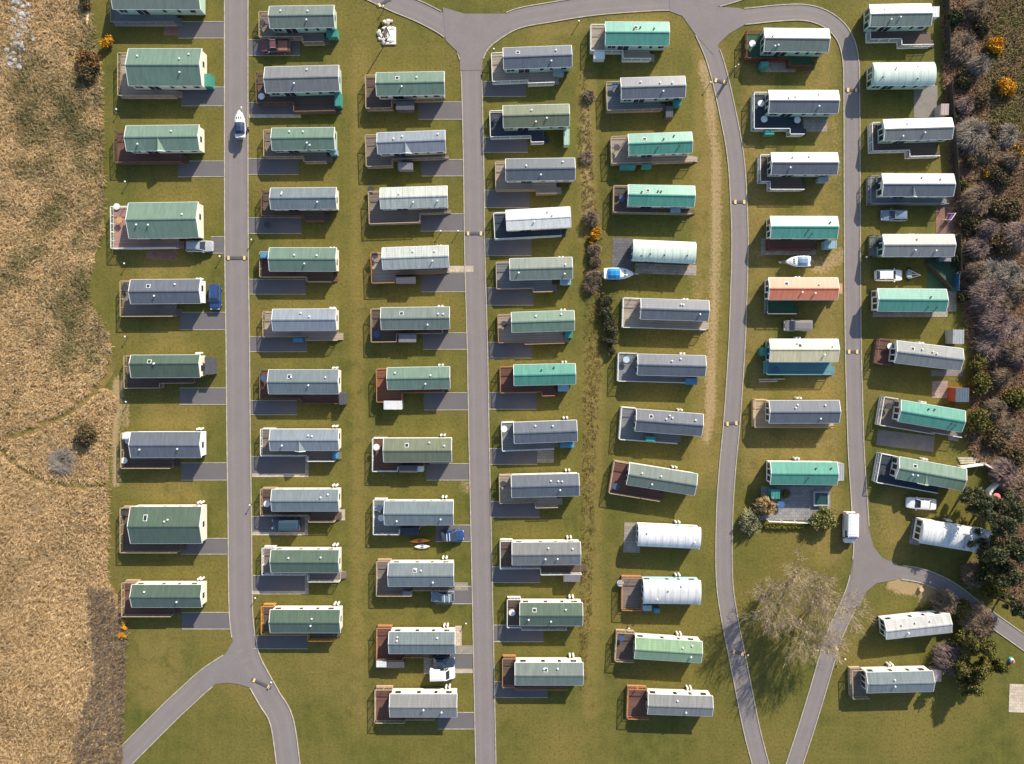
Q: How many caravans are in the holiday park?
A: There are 76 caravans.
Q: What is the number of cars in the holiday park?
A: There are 8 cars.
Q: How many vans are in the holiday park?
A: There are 4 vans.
